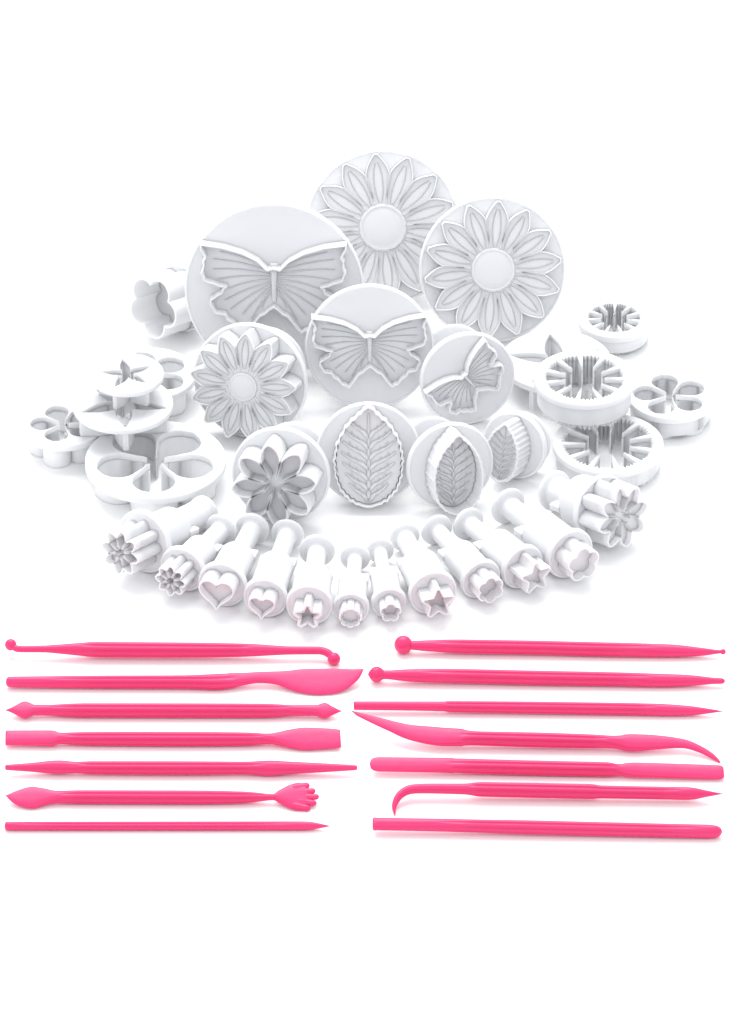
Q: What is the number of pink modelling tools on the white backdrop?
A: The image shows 14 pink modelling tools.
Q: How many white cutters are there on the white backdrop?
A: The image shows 33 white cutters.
